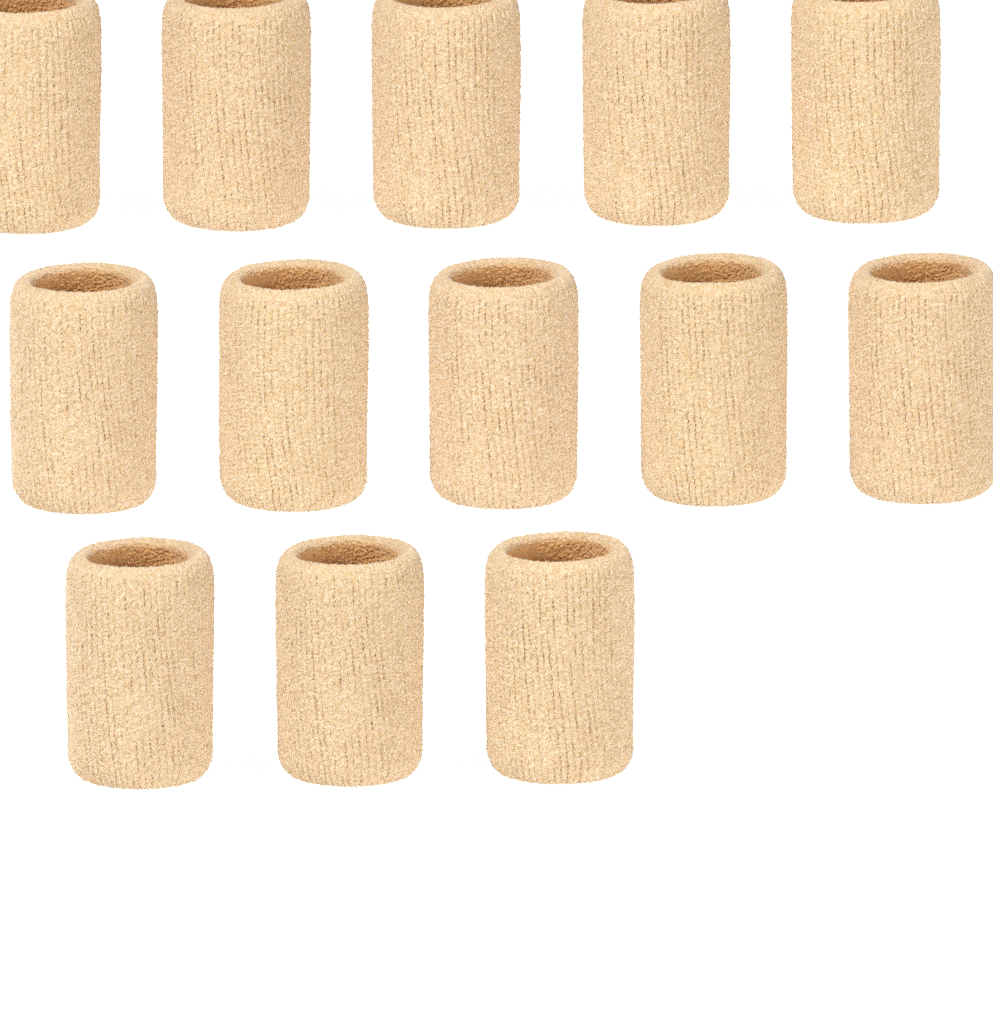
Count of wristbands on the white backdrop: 13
